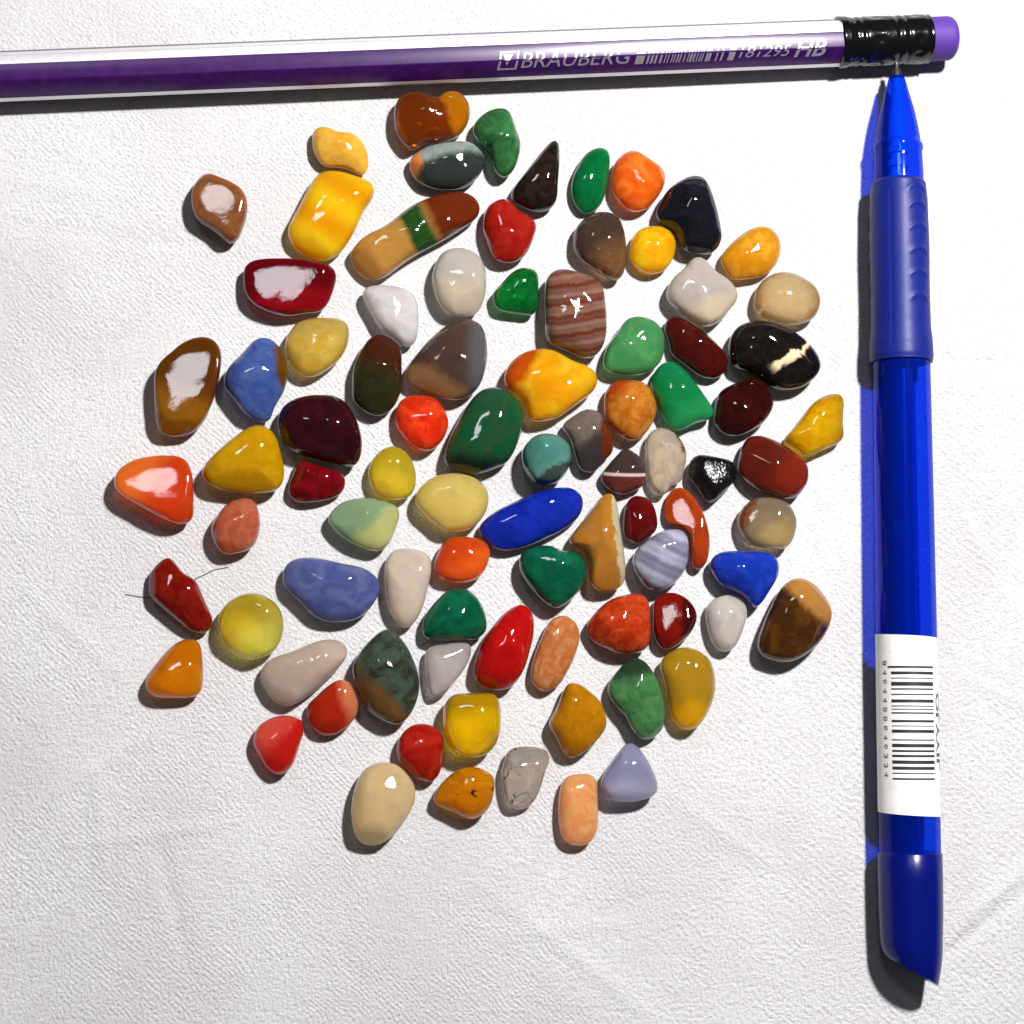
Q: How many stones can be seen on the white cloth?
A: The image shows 87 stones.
